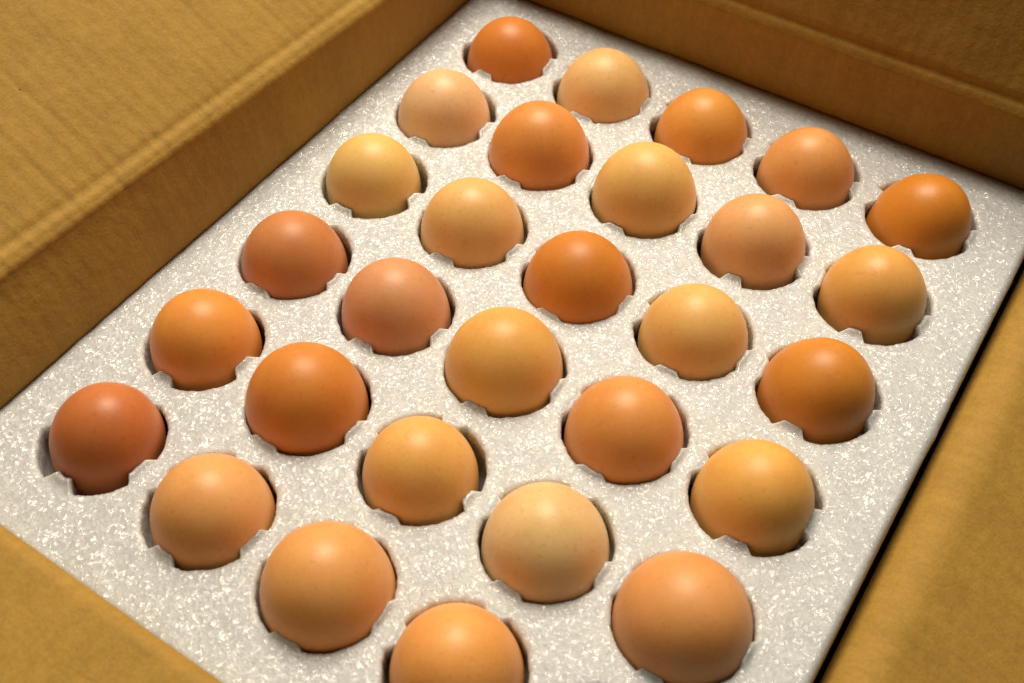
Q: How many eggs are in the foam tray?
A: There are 29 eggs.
